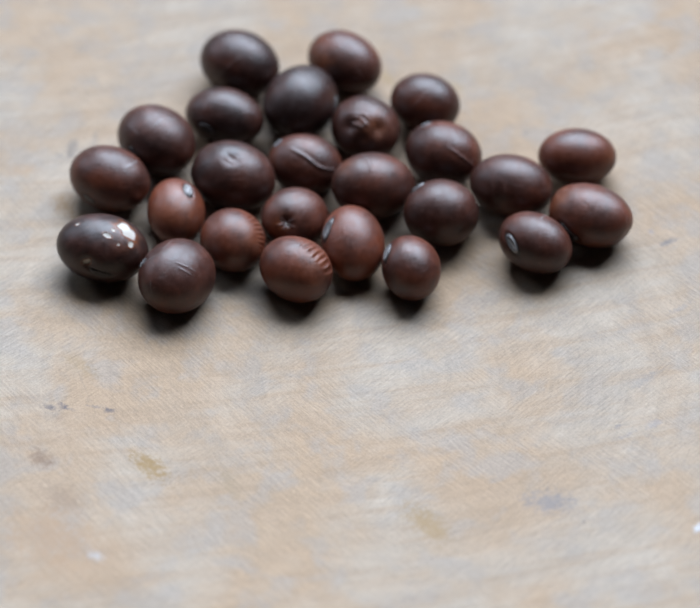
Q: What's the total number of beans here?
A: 25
